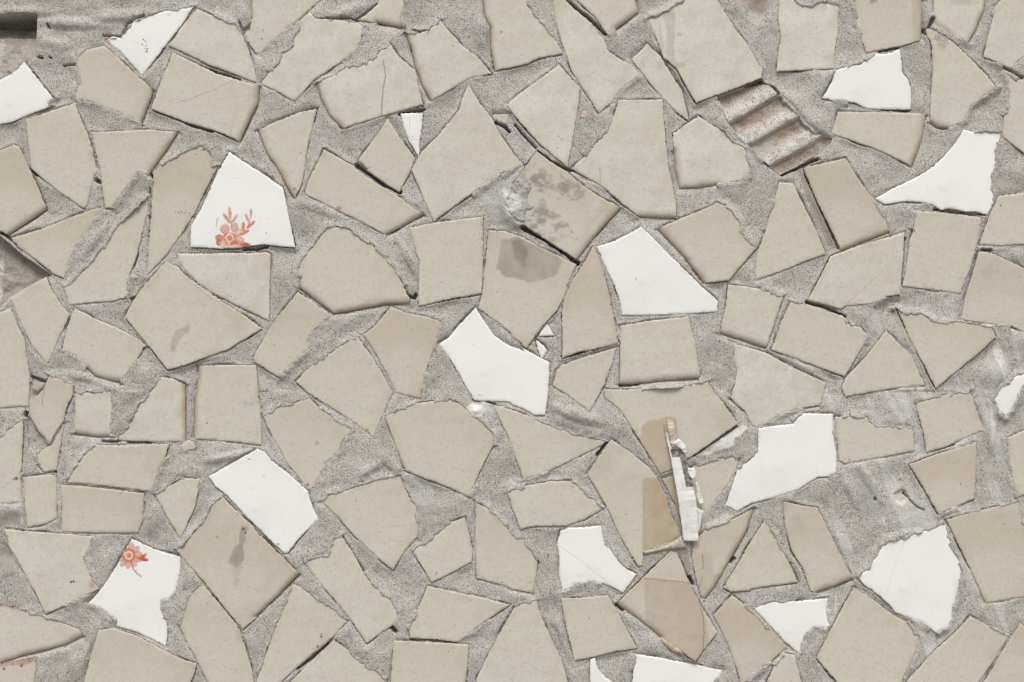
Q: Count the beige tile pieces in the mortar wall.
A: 109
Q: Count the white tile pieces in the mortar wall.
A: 19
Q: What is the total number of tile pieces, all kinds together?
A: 128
